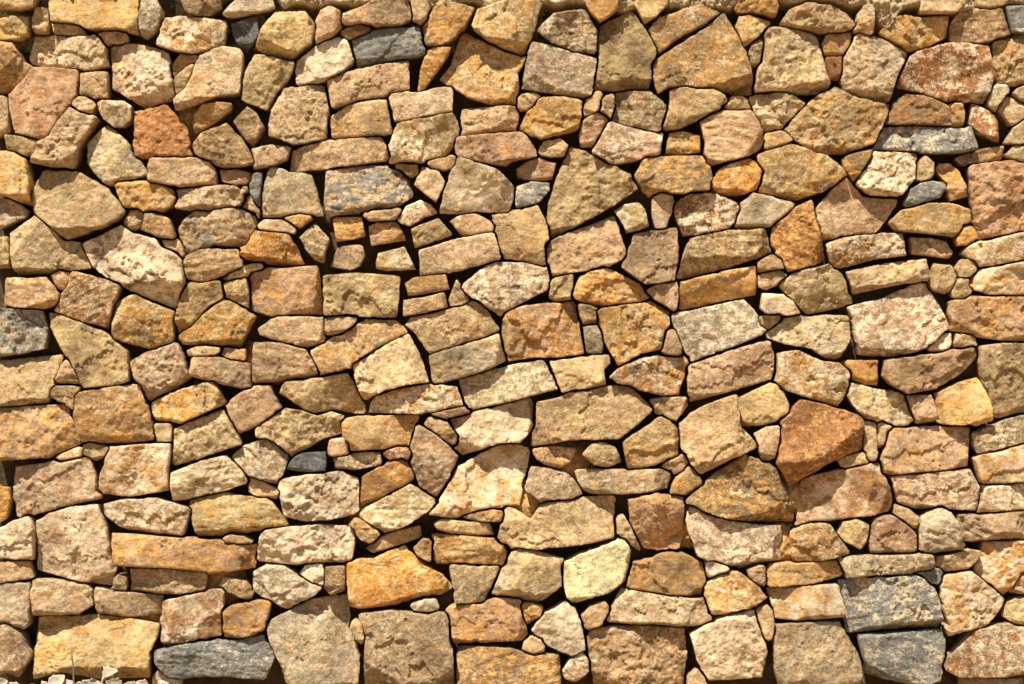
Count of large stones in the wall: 198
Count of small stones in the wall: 159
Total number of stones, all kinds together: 357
